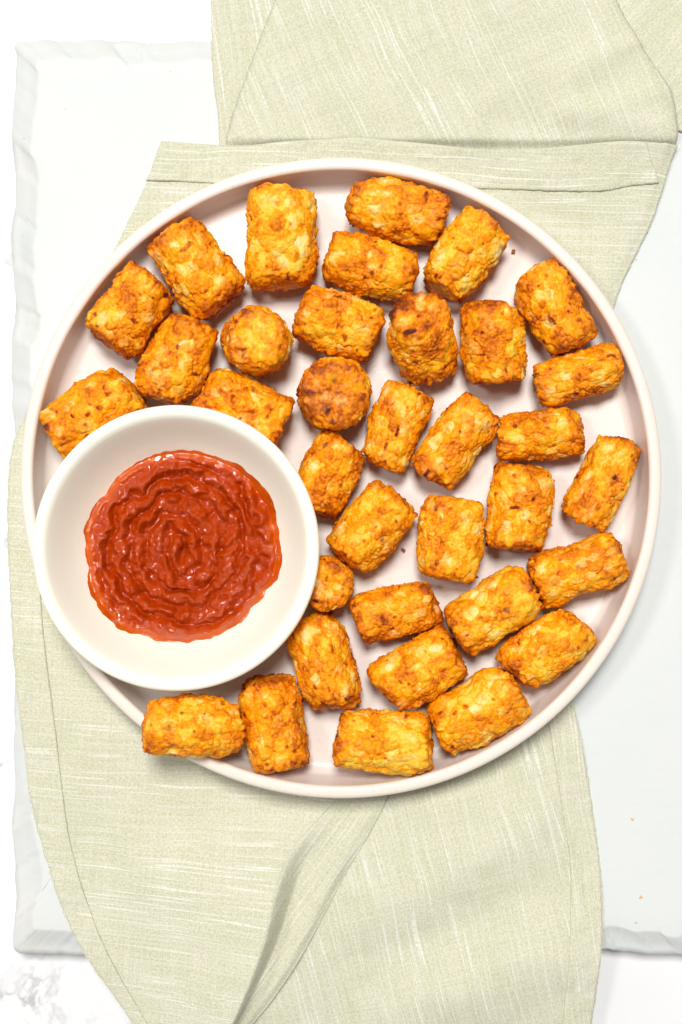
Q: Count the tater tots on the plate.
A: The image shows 35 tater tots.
